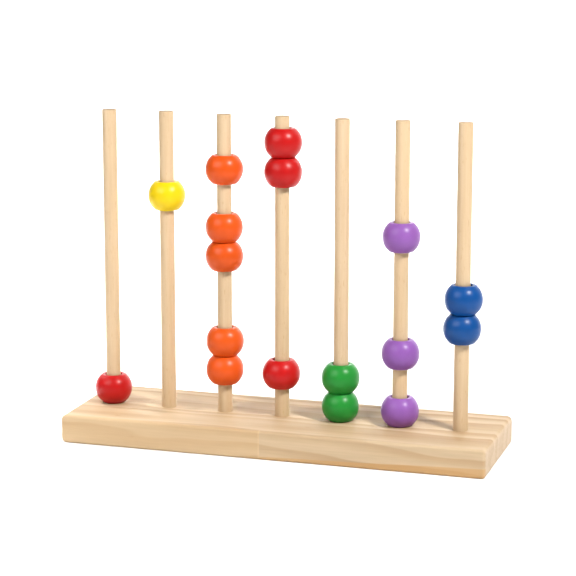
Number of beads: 17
